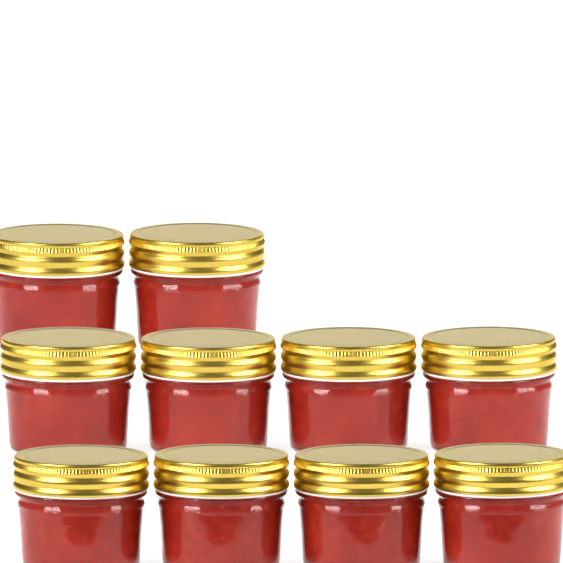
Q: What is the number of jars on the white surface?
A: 10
